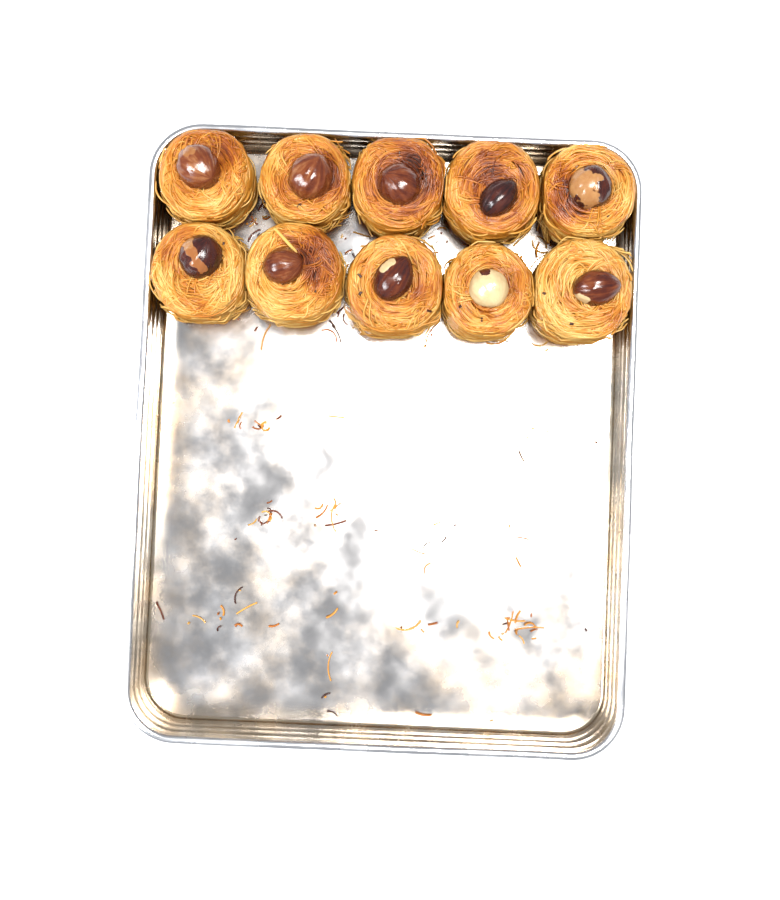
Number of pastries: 10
